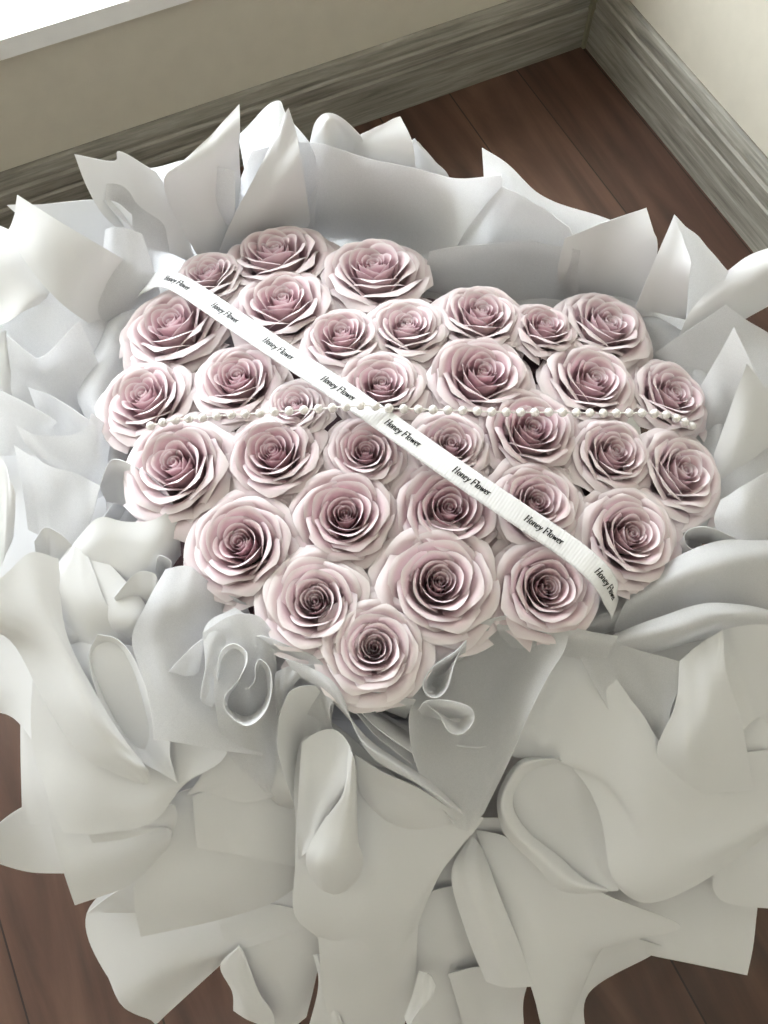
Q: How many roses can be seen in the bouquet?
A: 33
